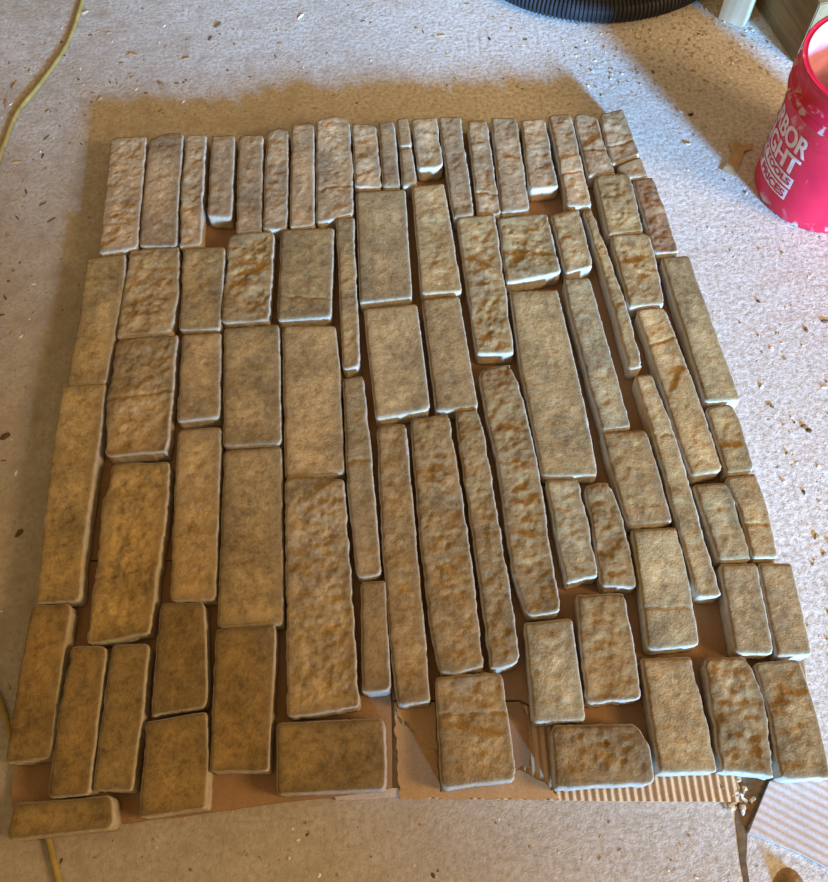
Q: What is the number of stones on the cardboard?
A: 82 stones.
